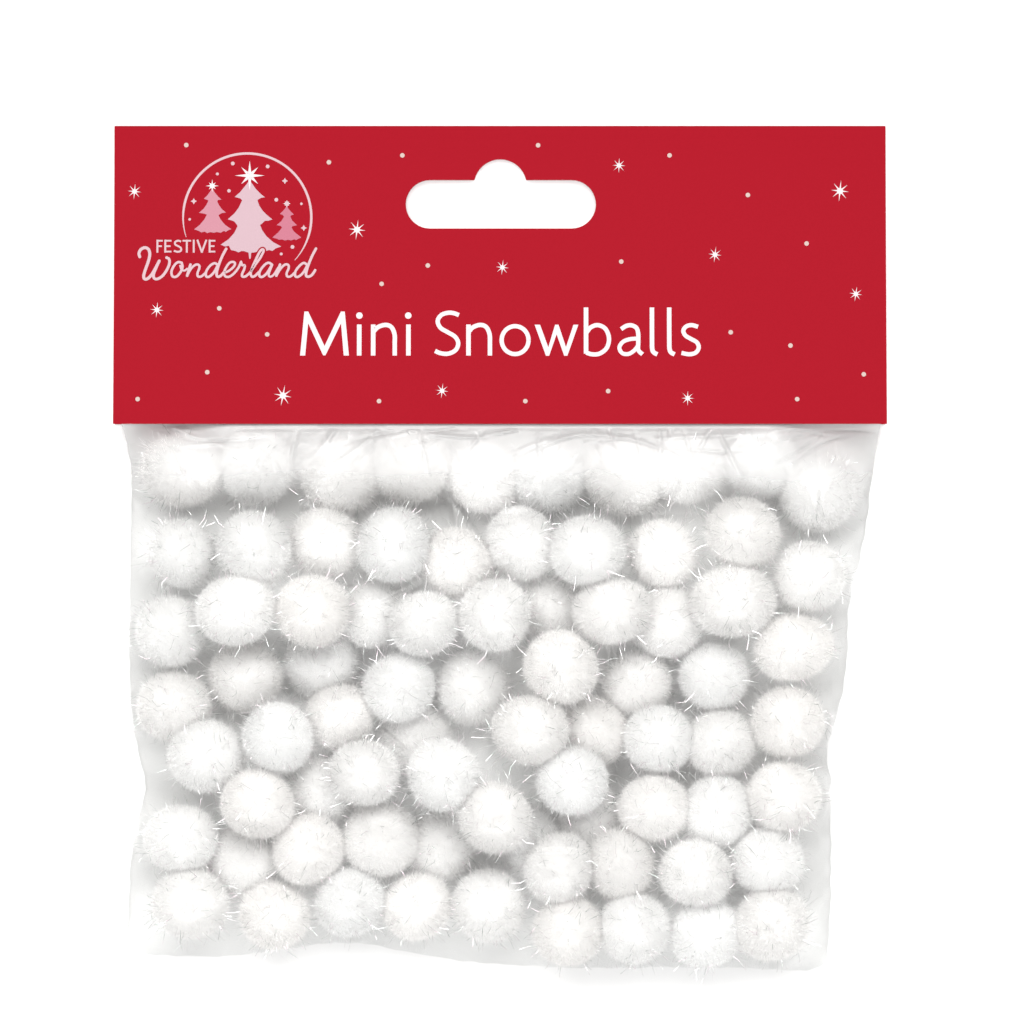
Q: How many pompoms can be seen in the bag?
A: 77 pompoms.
